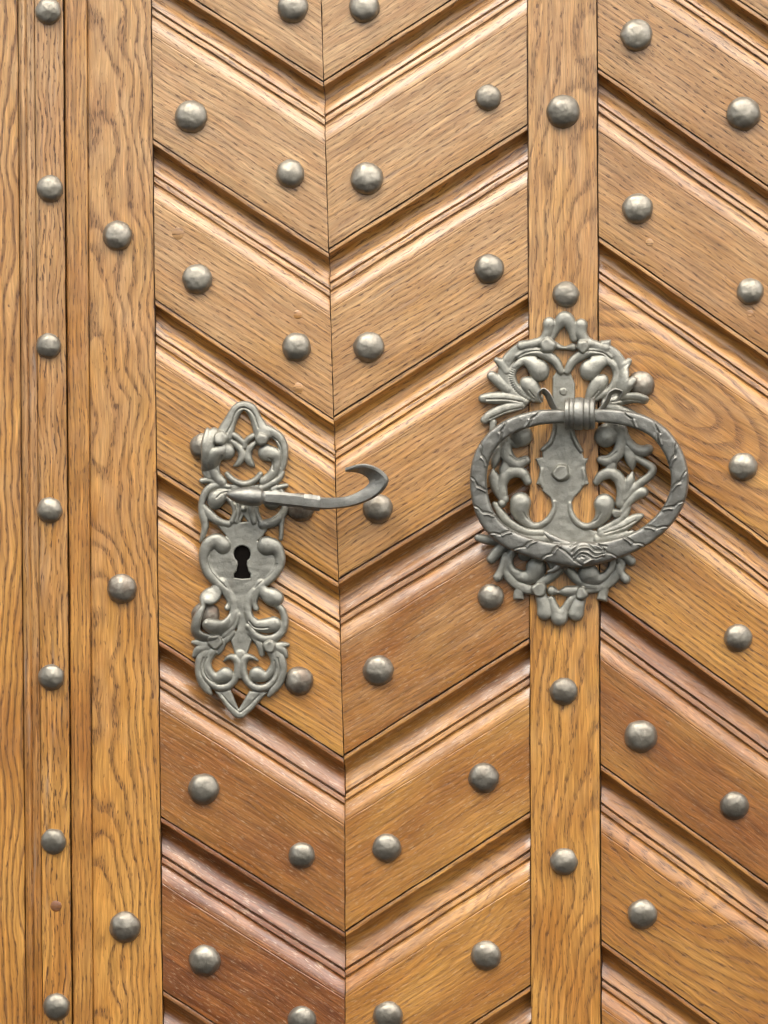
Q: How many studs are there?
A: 49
